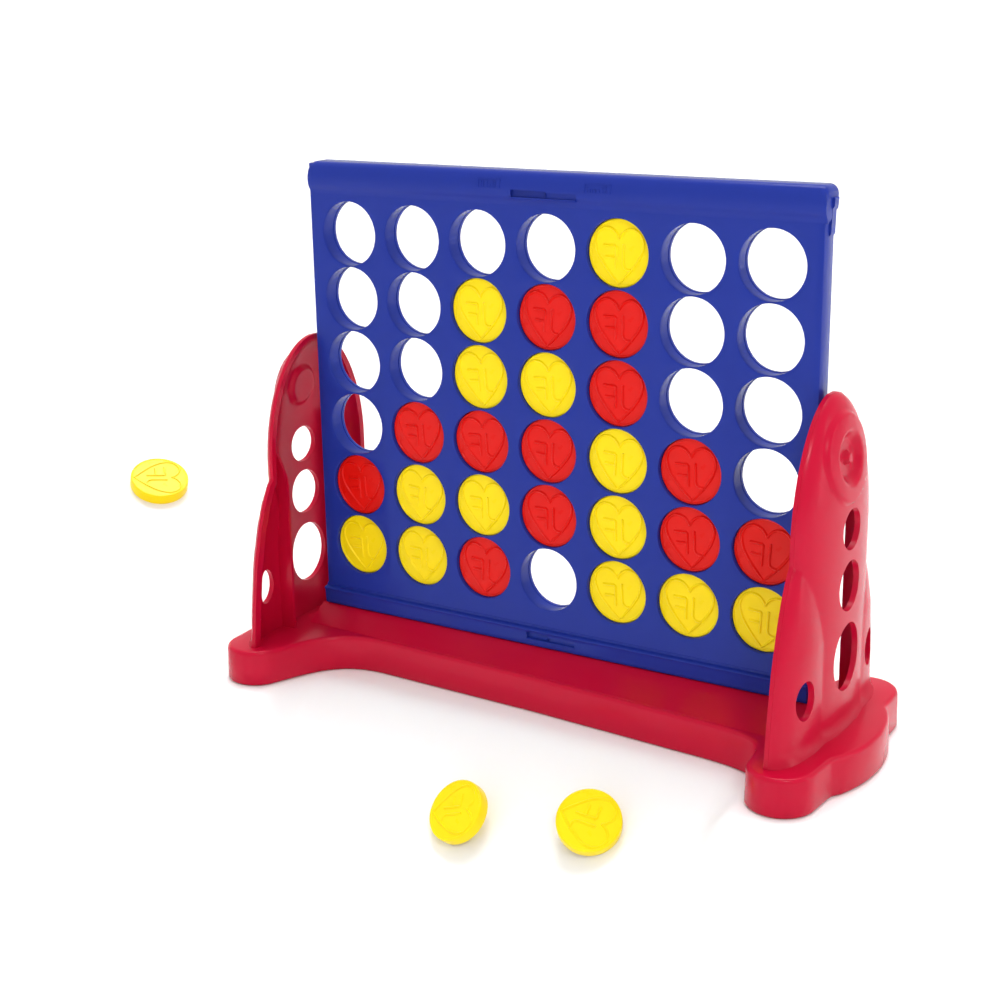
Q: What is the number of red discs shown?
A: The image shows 12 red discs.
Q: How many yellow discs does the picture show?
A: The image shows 16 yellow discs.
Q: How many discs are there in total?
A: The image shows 28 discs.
